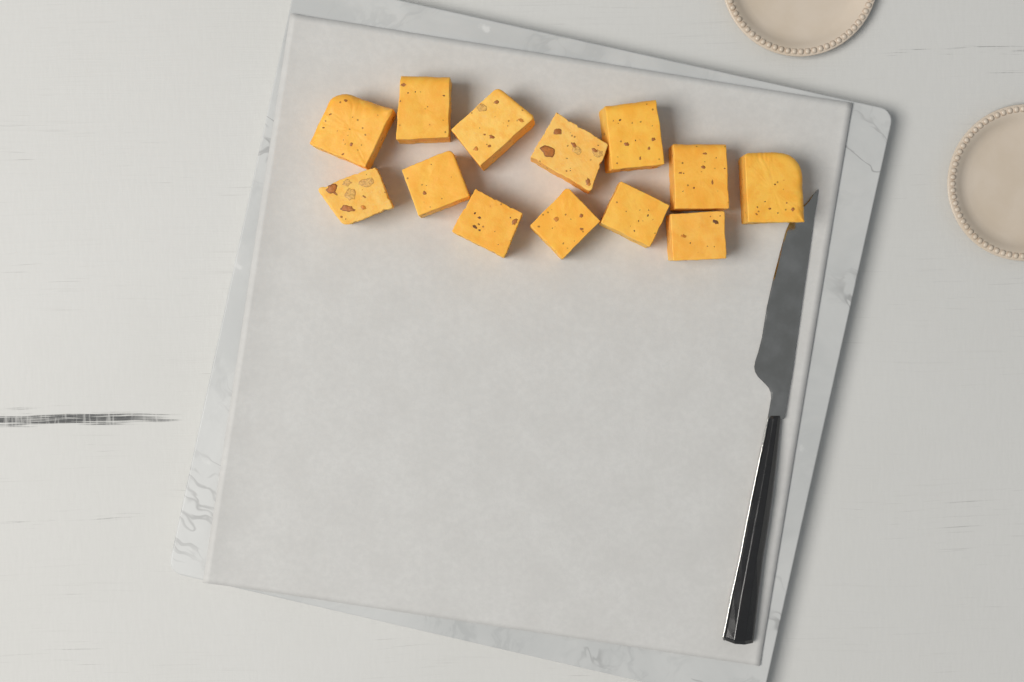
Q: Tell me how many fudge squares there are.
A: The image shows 13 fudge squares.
